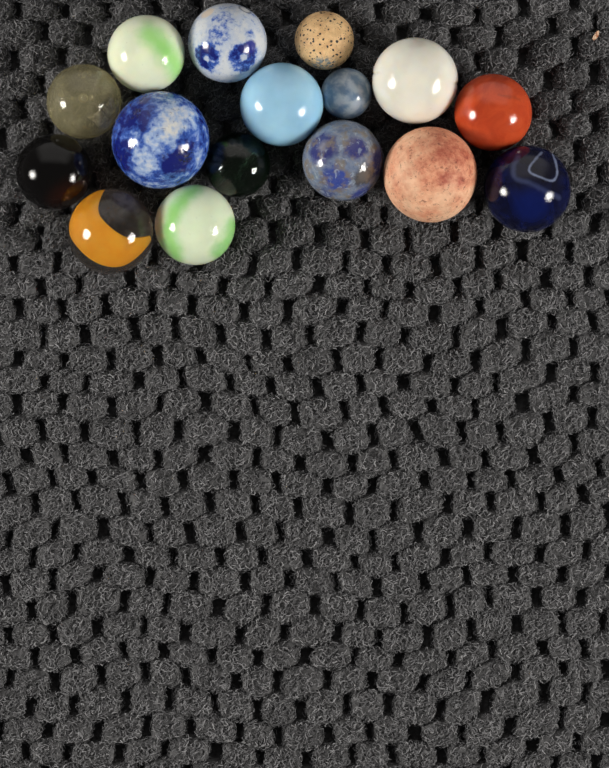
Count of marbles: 16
